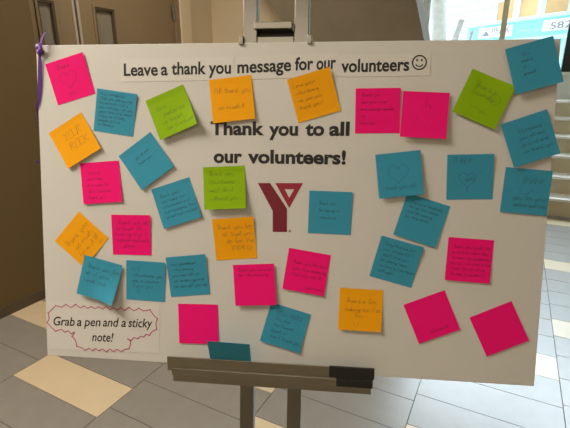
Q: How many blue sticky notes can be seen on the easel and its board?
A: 16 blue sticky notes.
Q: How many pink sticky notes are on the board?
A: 11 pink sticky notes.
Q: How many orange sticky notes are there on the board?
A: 6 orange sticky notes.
